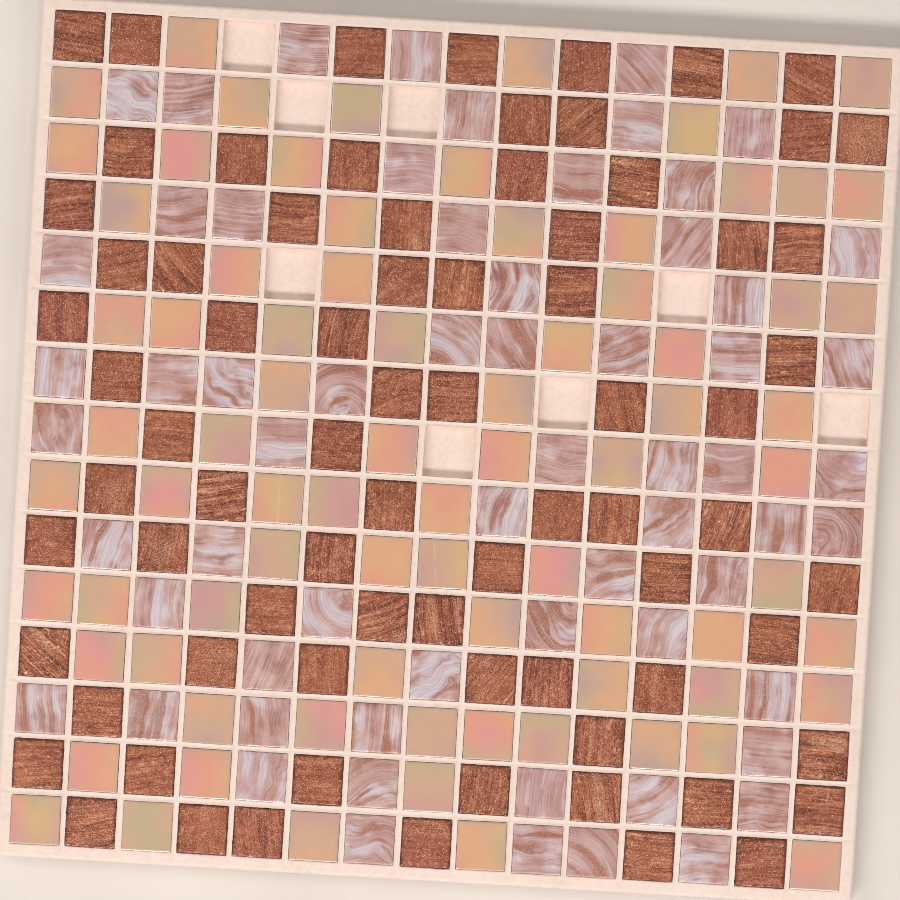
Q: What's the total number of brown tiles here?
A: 76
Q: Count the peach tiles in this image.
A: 78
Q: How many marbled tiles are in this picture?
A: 63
